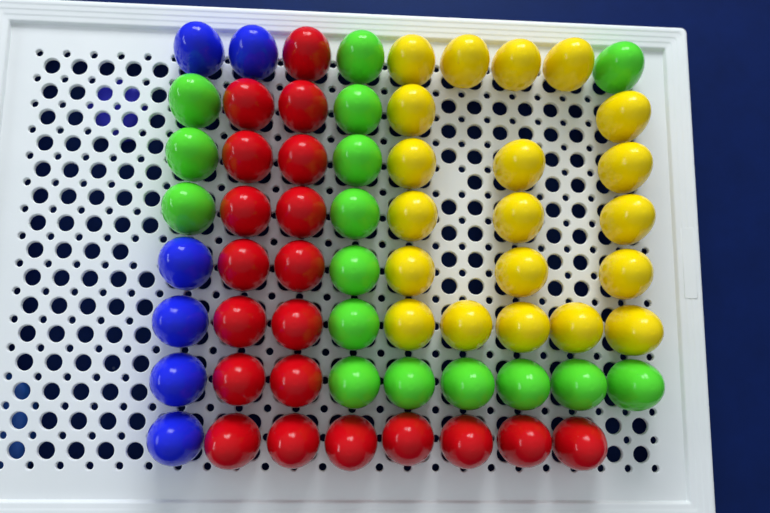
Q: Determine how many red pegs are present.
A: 20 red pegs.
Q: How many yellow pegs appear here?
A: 20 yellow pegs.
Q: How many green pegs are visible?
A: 16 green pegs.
